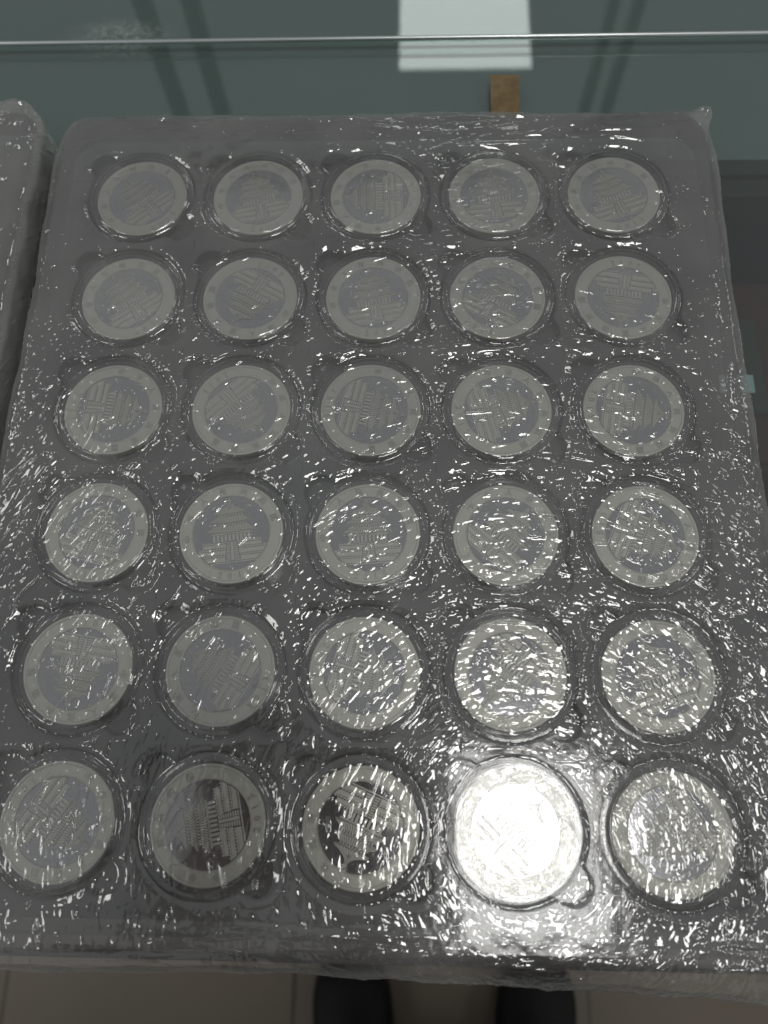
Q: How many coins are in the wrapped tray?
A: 30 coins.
